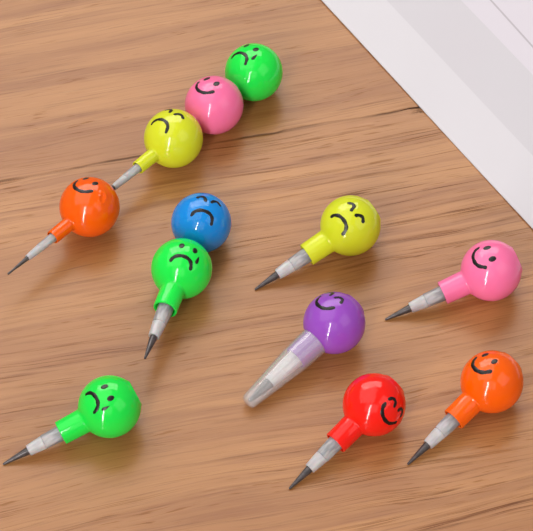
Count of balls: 12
